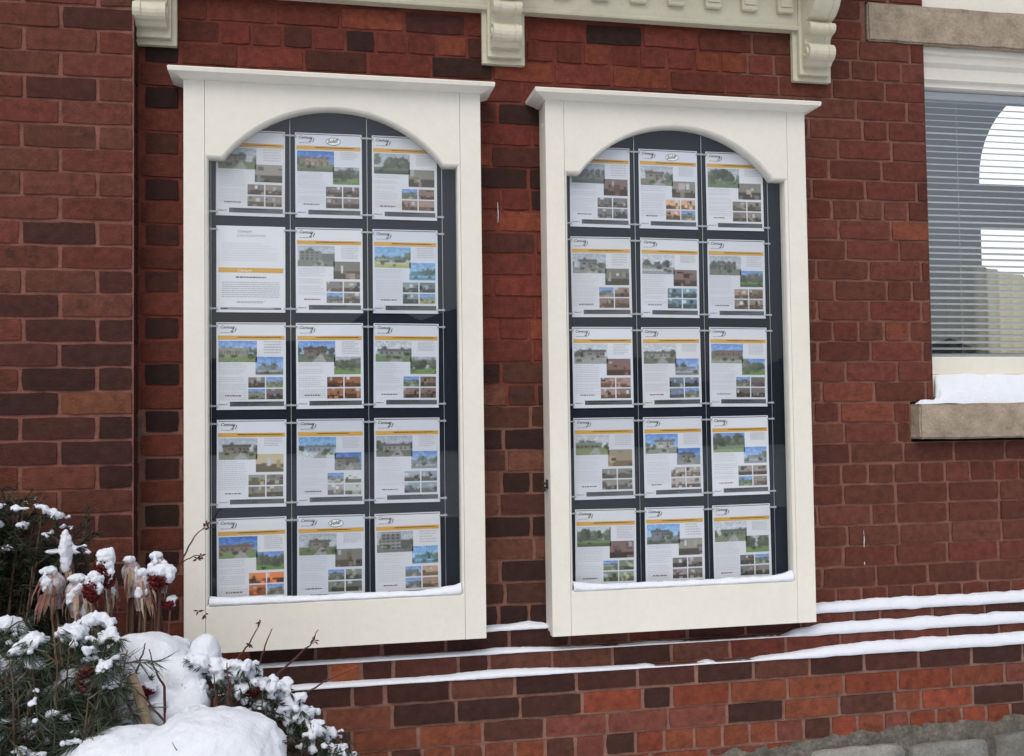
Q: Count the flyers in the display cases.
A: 30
